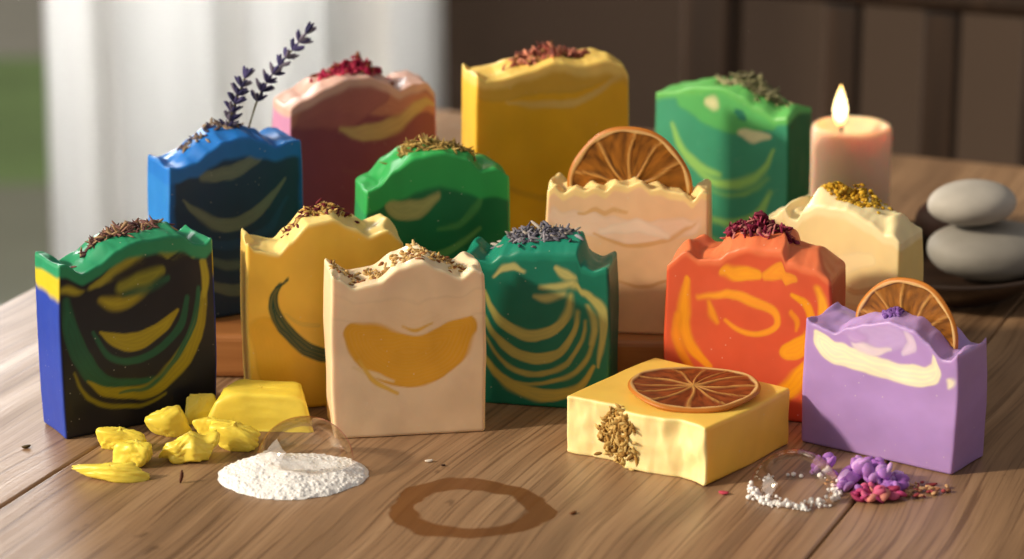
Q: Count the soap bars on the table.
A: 14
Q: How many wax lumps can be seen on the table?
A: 9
